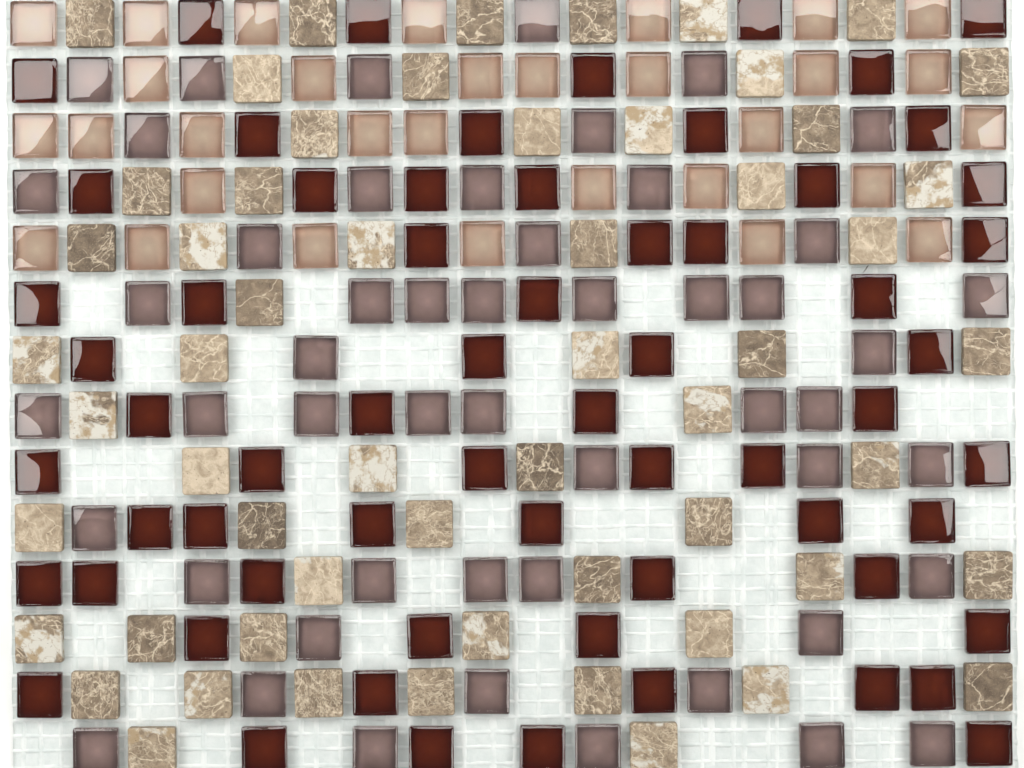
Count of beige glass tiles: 31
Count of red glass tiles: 63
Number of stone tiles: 57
